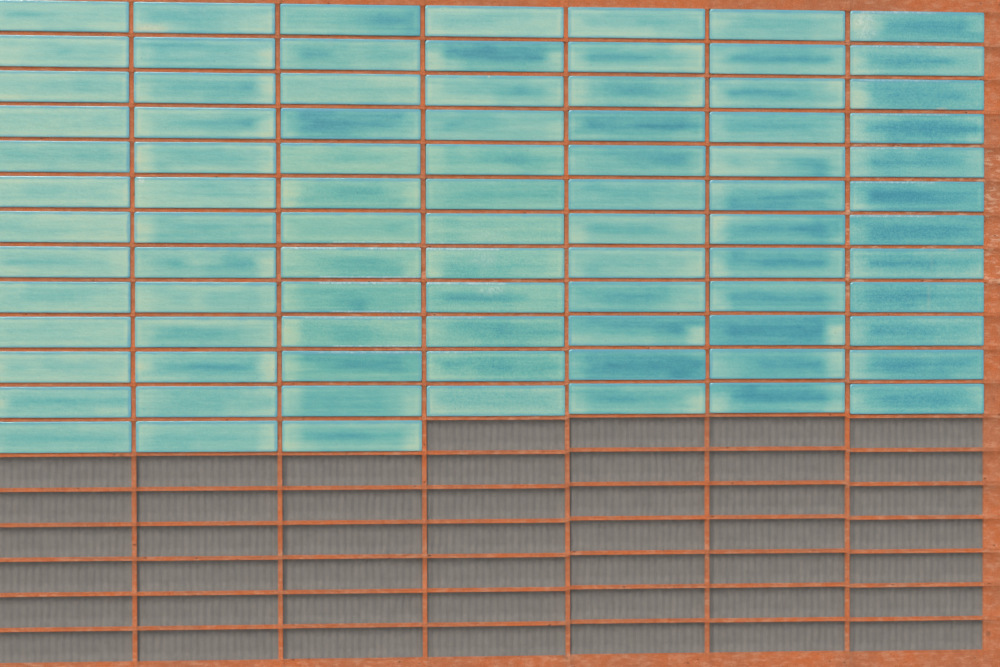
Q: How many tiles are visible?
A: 87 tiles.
